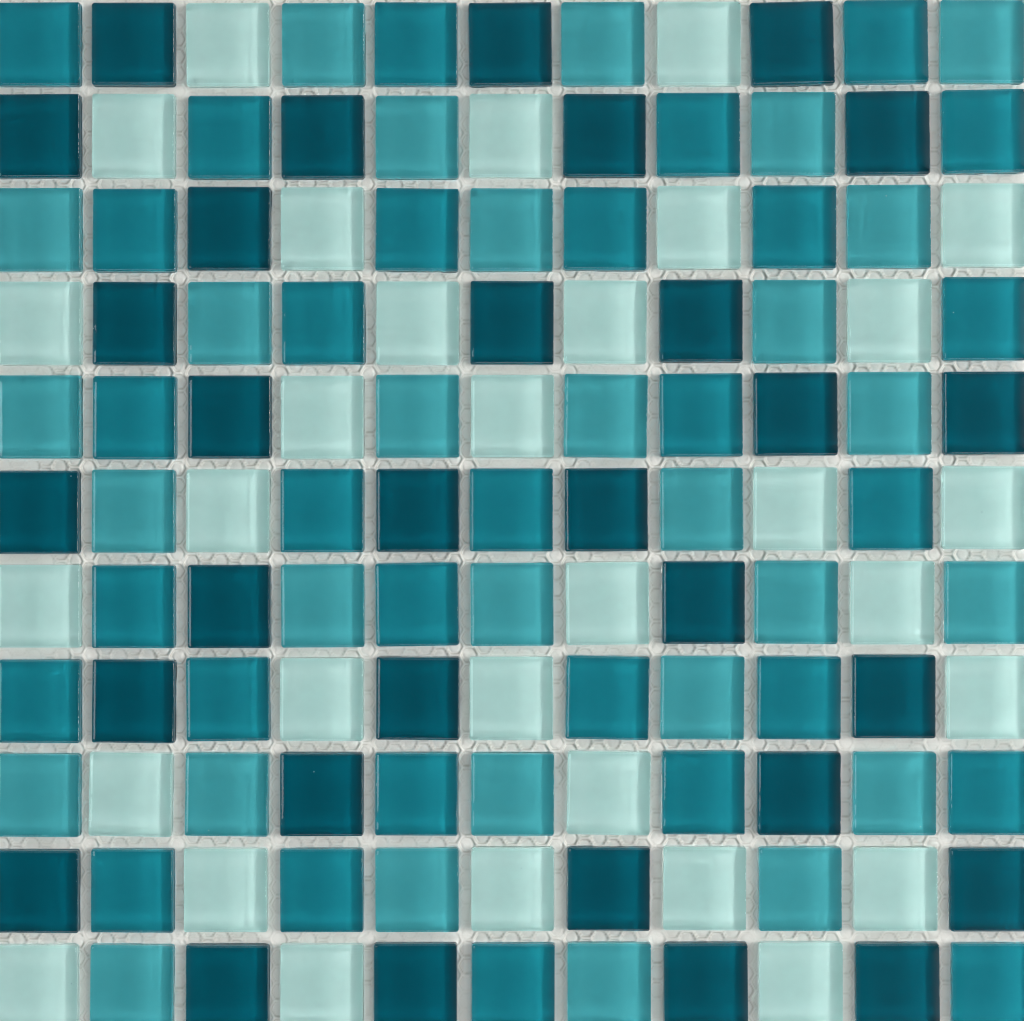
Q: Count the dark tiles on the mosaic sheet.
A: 31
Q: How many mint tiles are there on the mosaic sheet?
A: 31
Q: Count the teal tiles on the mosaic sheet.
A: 30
